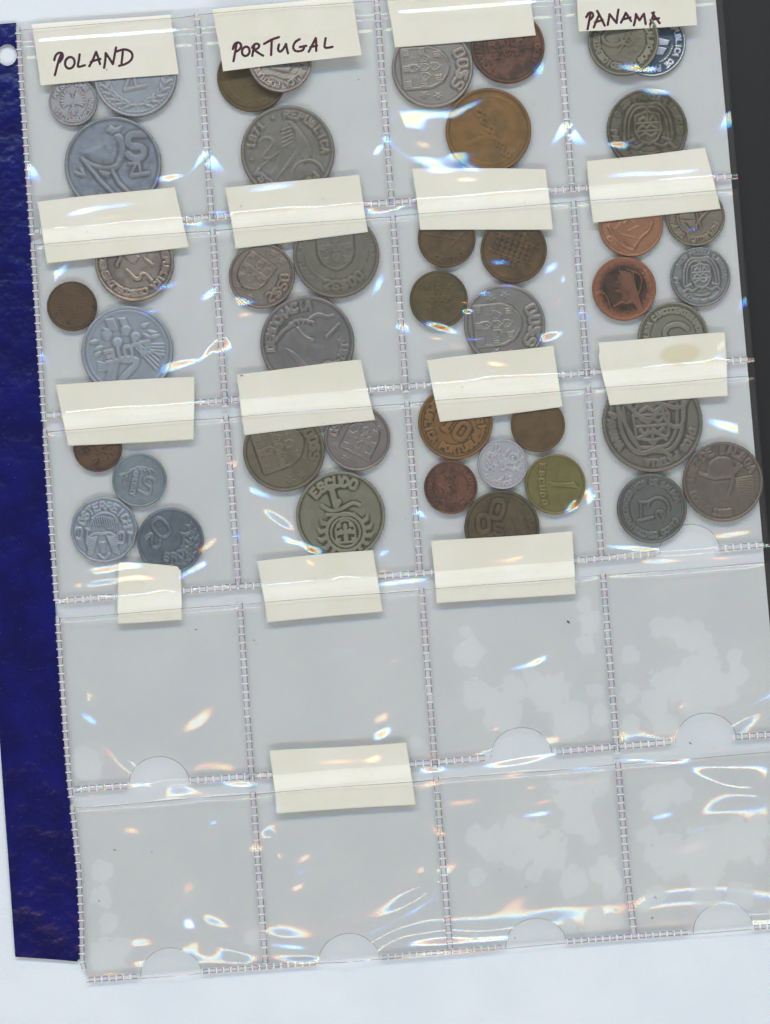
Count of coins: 43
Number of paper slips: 16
